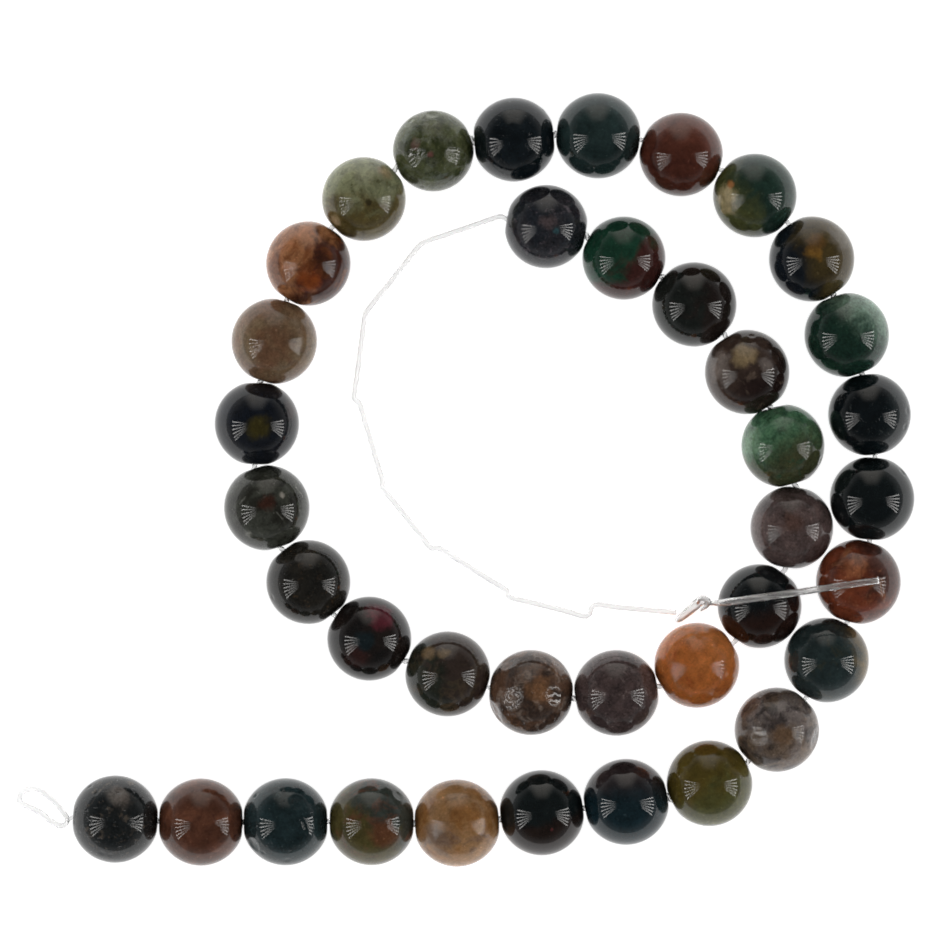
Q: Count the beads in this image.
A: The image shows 38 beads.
